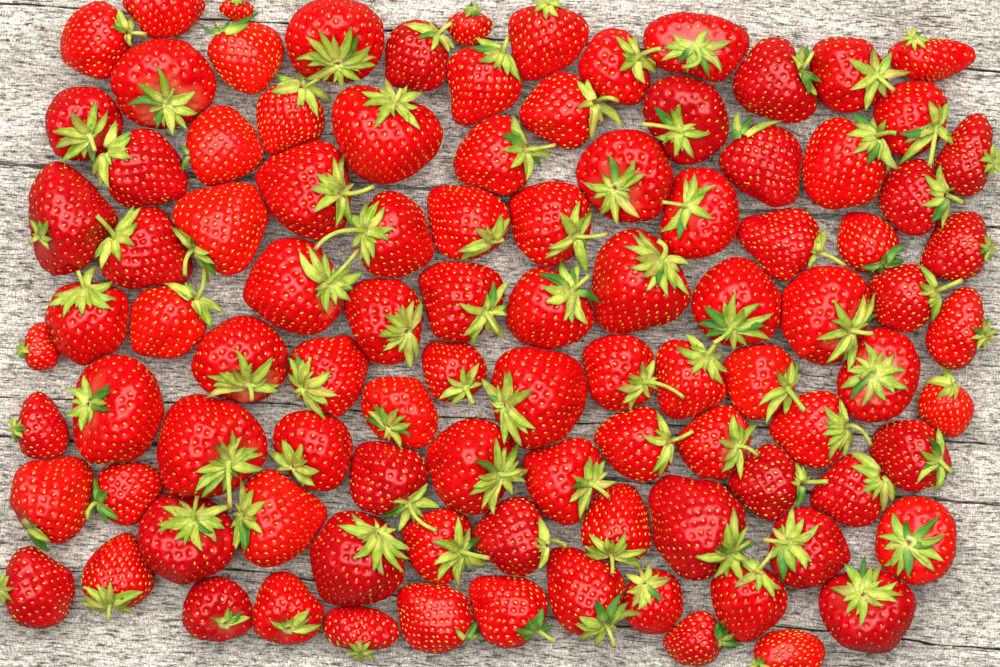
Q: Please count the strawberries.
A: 99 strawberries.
